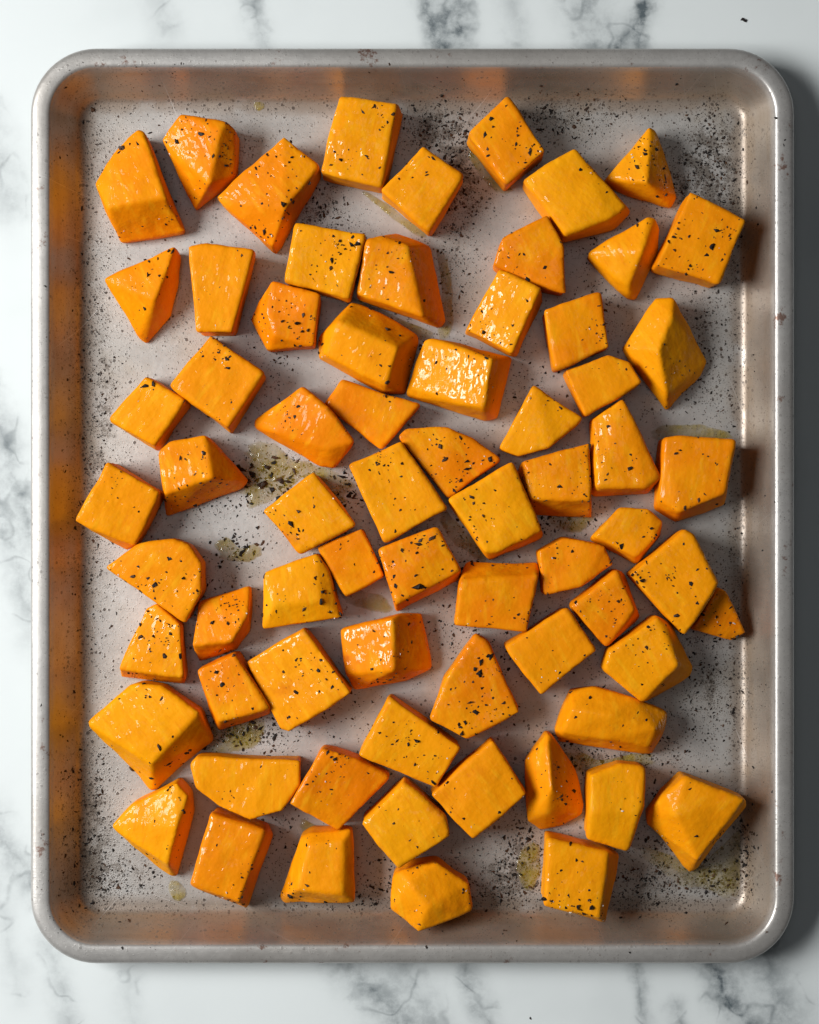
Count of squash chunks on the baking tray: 69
